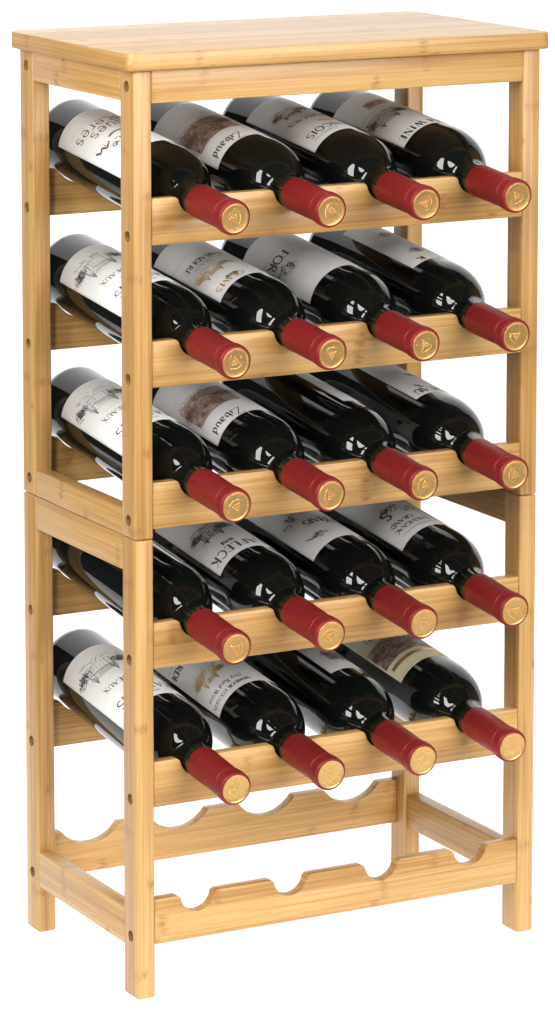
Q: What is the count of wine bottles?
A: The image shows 20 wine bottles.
